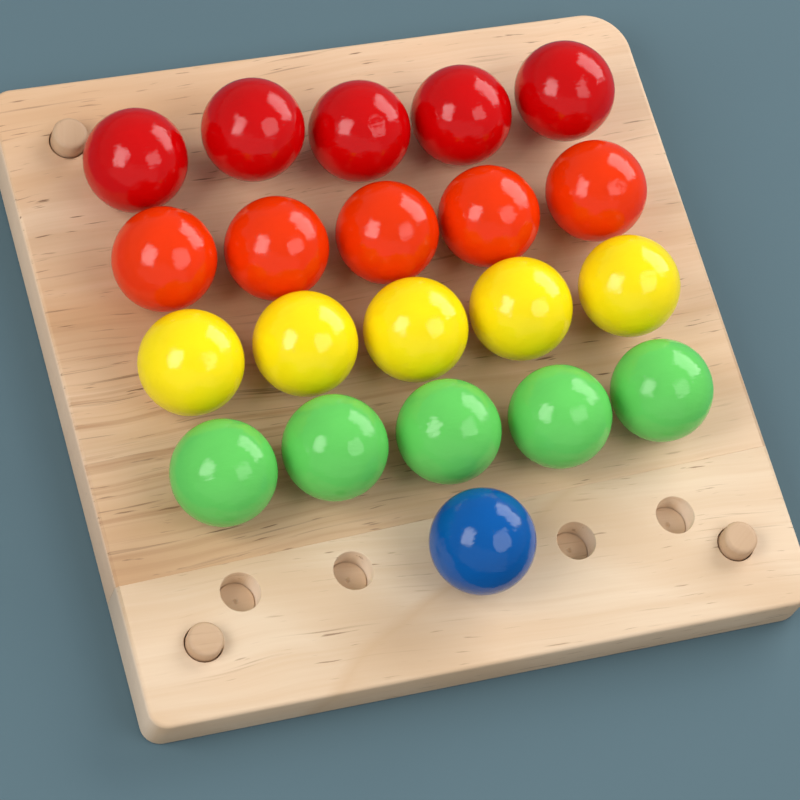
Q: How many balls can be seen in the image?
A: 21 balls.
